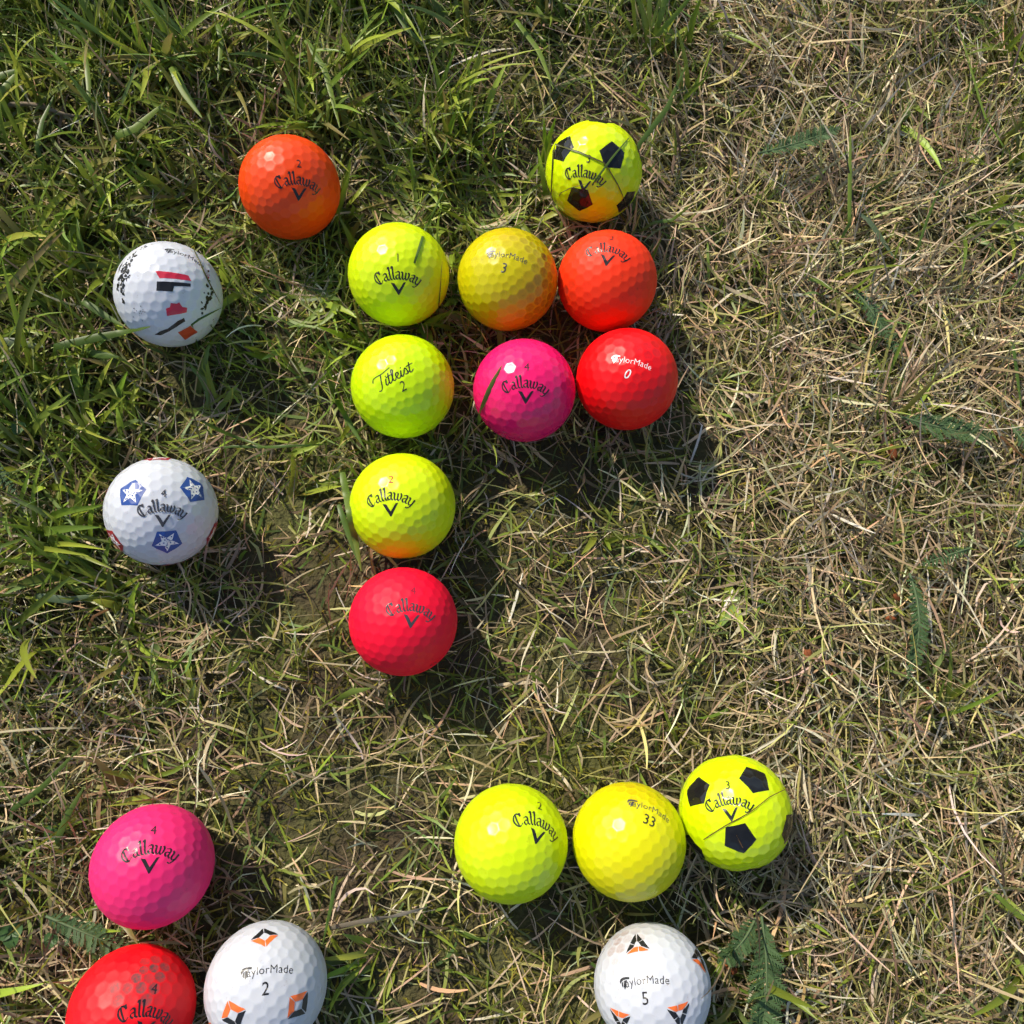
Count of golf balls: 19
